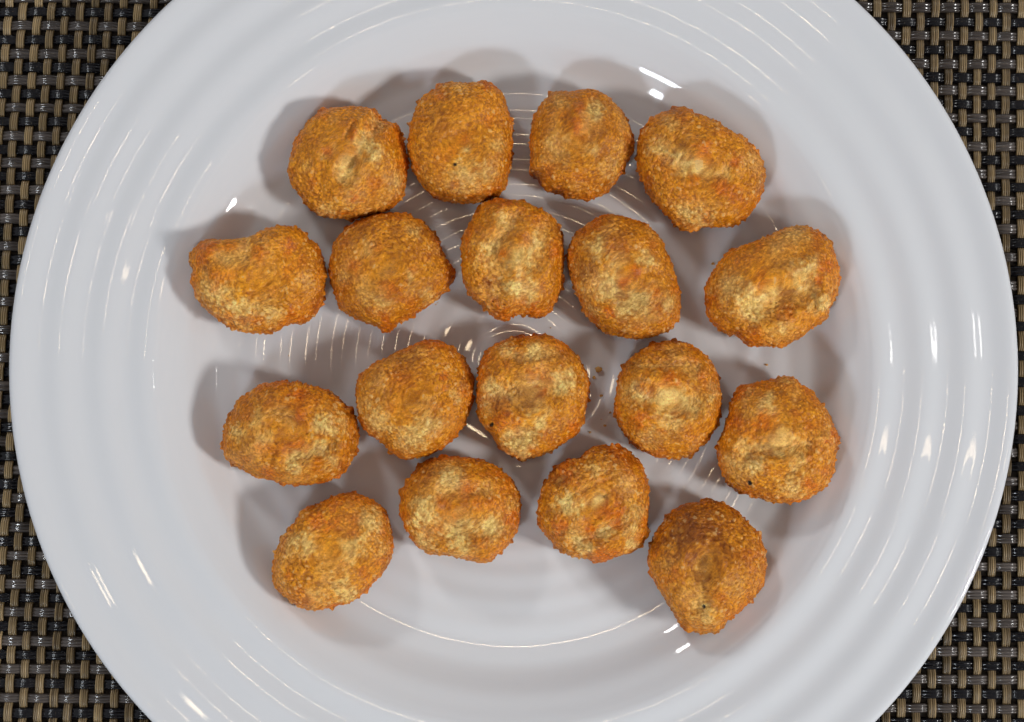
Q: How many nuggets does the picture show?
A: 18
